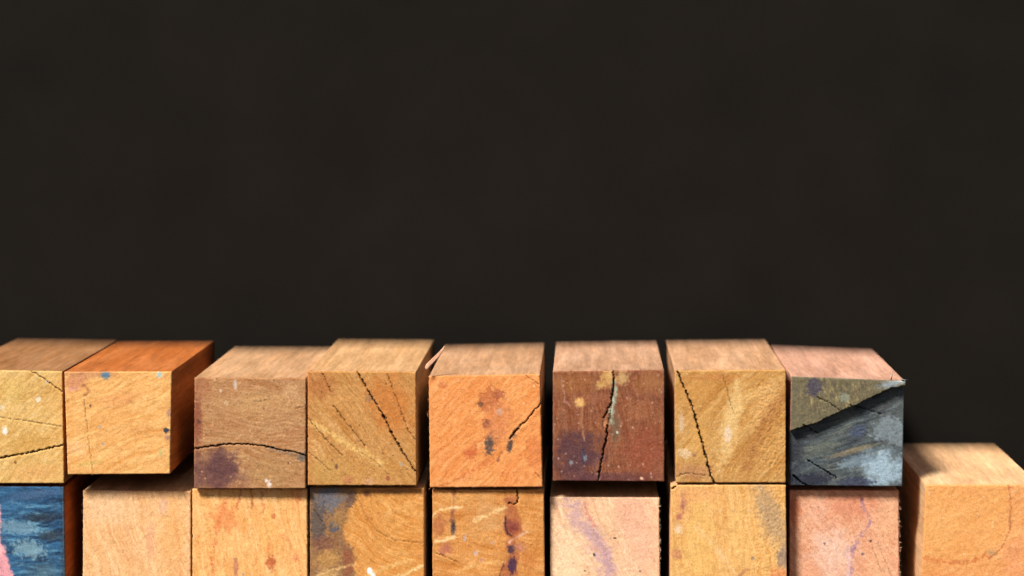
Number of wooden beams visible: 17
